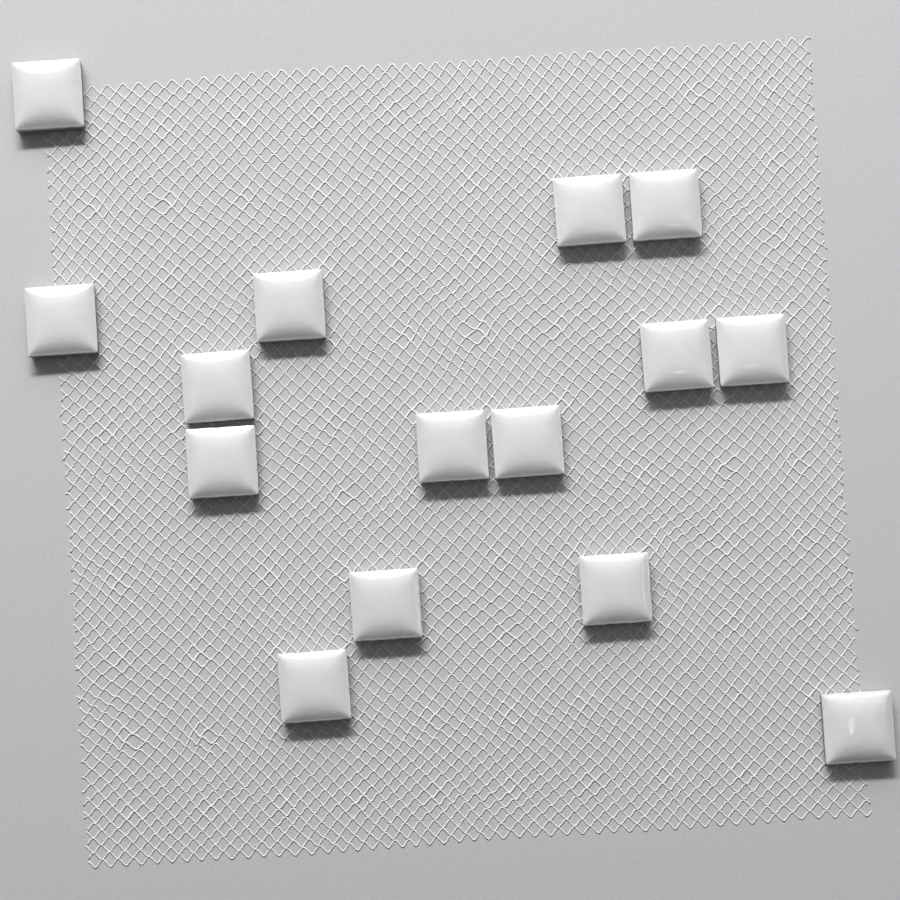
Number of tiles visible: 15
